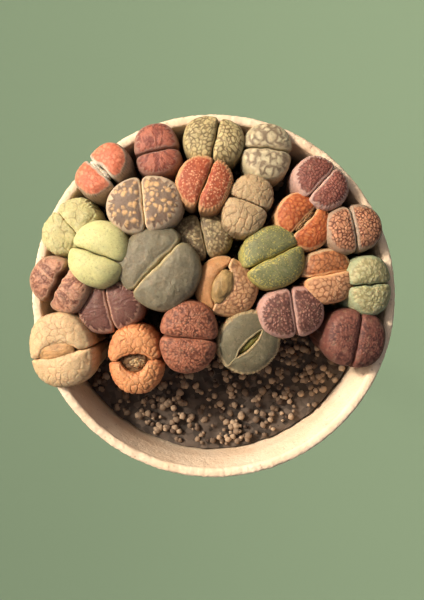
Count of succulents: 26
